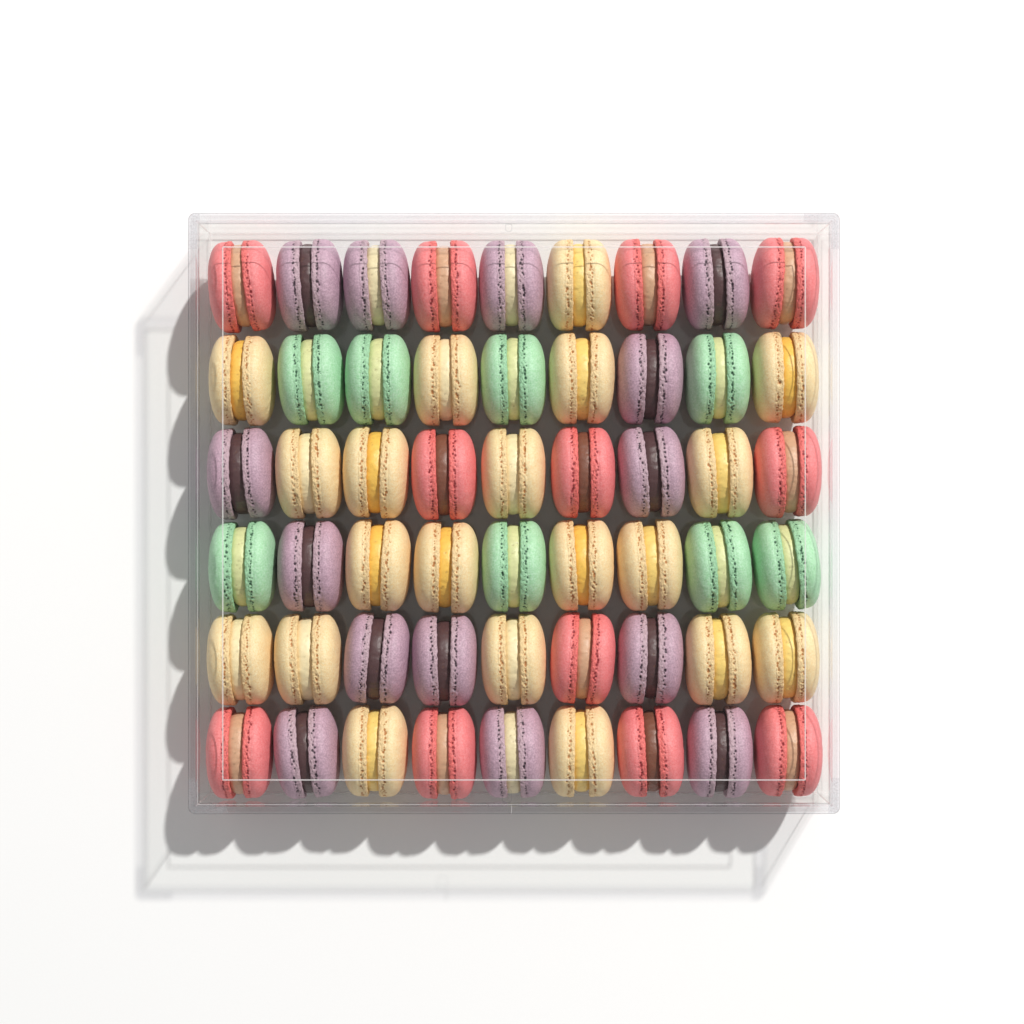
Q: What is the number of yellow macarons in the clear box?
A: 20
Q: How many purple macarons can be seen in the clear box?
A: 14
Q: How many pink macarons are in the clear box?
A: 12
